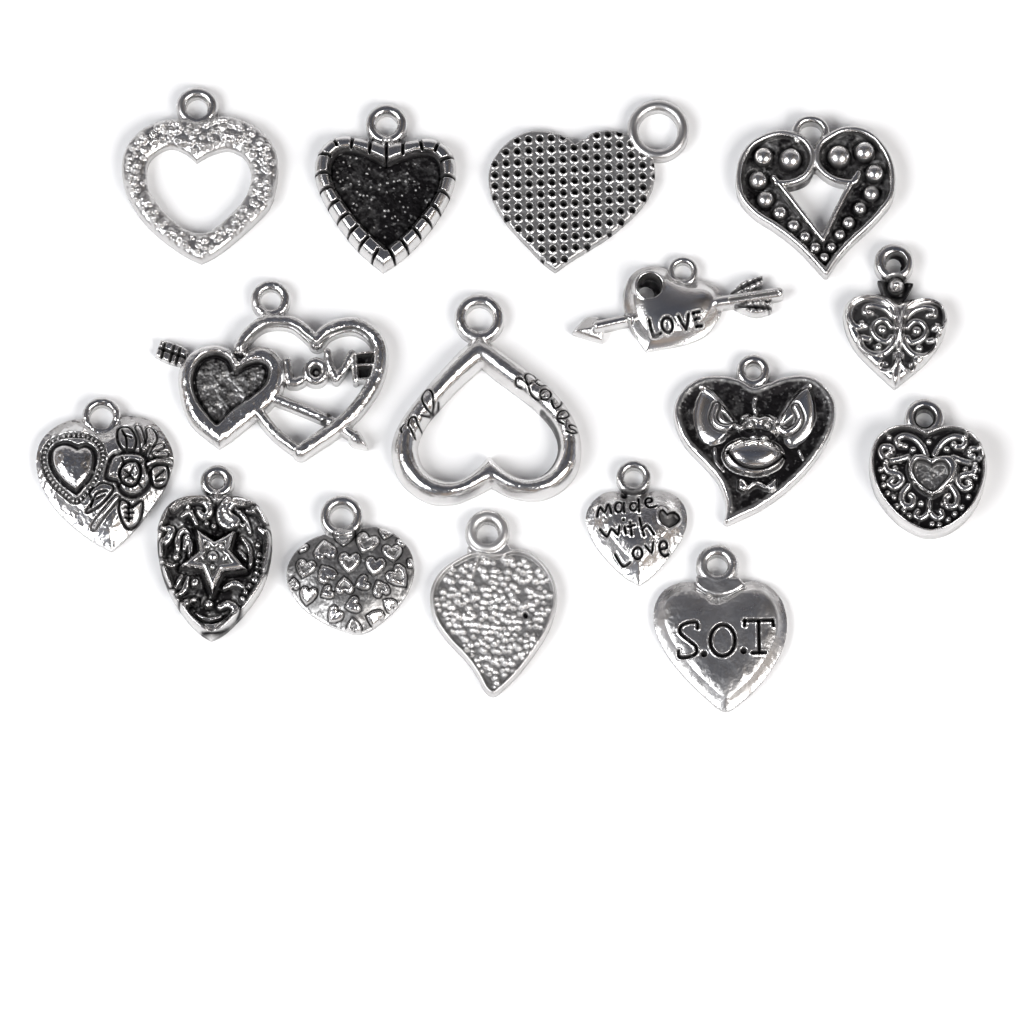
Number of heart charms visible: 16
